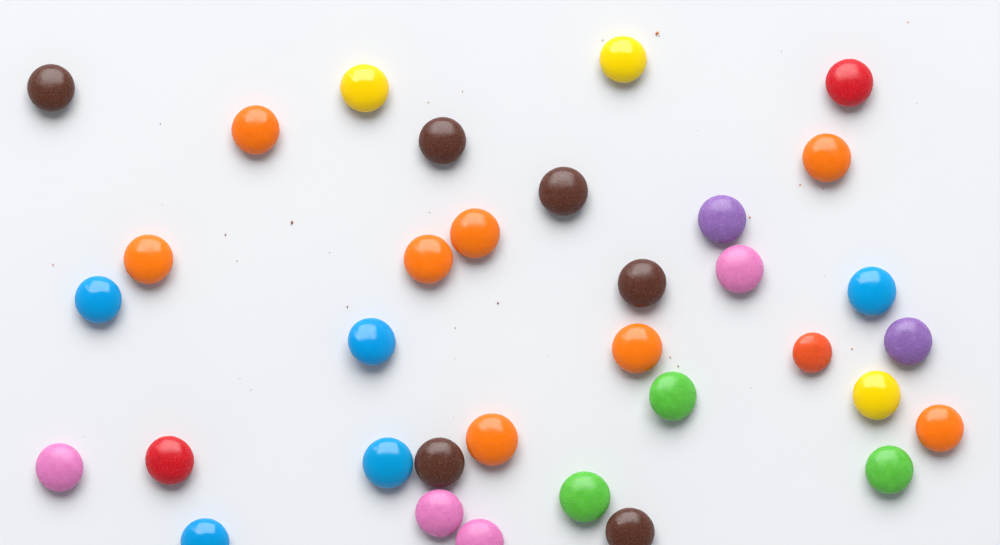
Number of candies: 34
